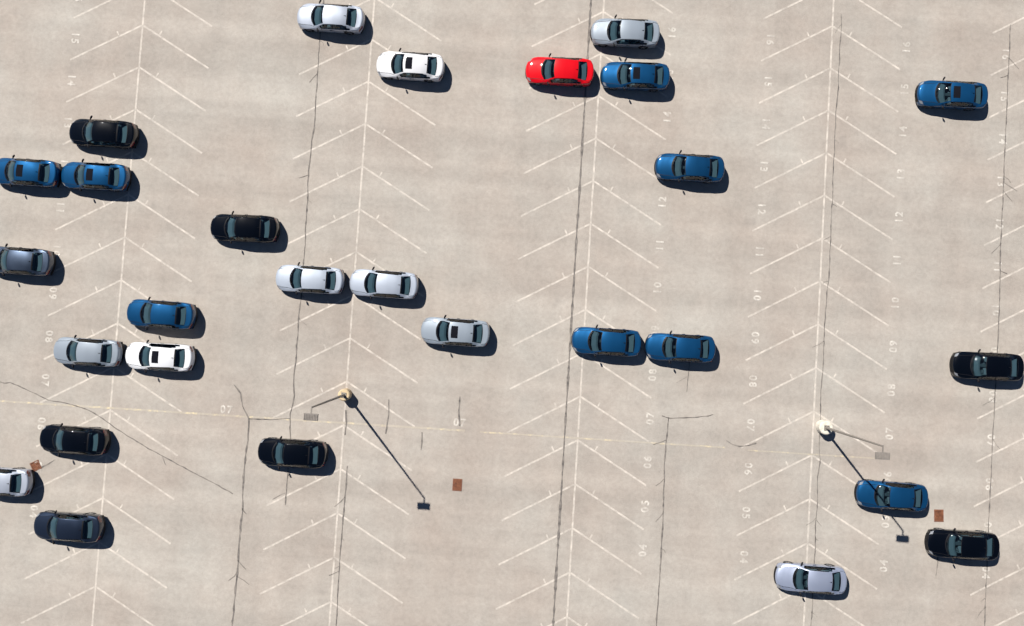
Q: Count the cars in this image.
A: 28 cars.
